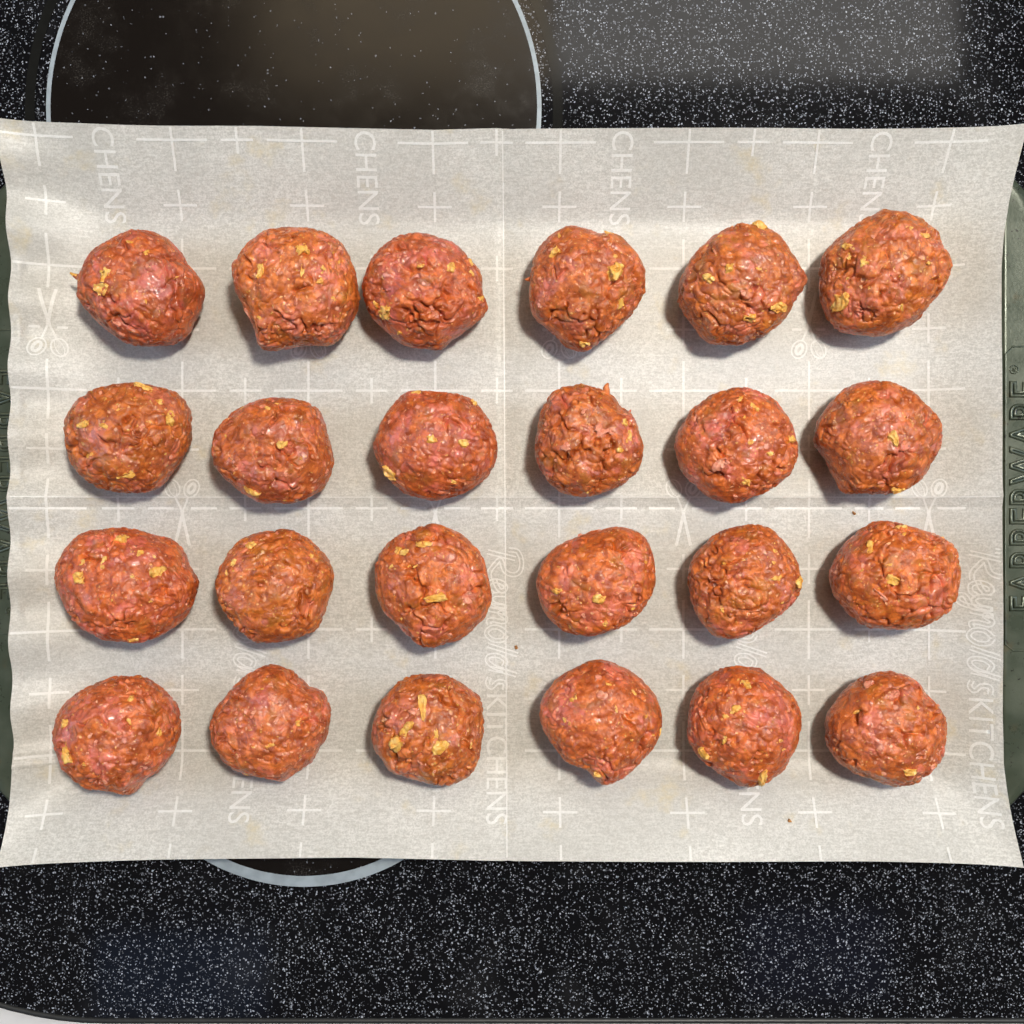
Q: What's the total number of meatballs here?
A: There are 24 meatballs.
